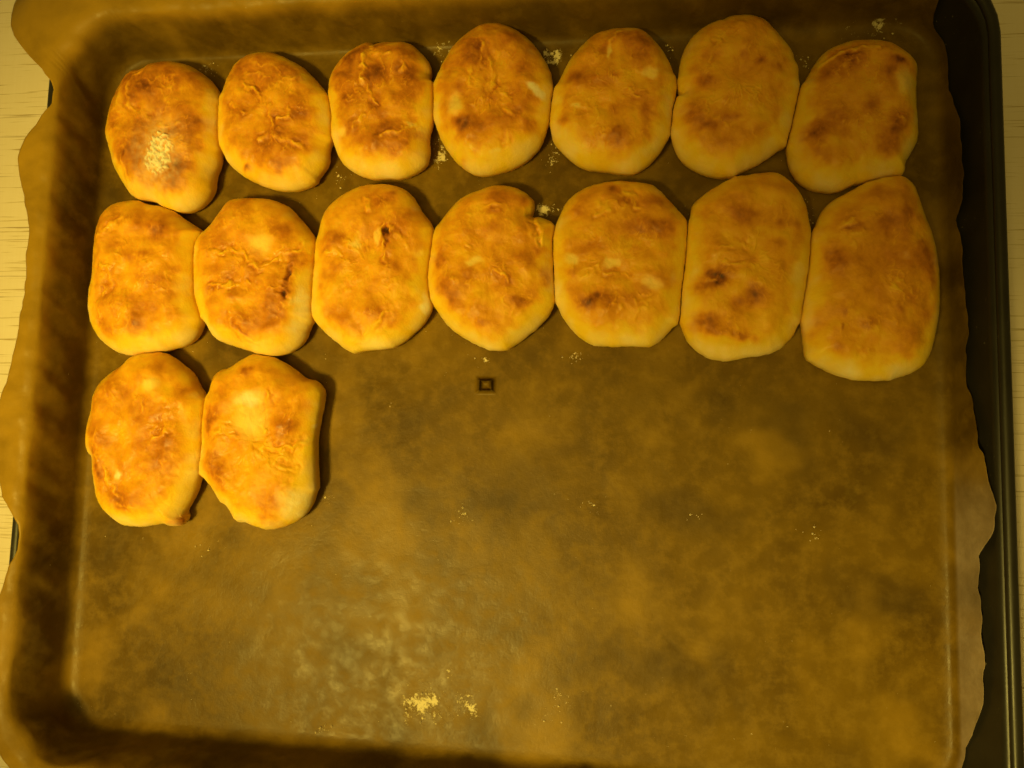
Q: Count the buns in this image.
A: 16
